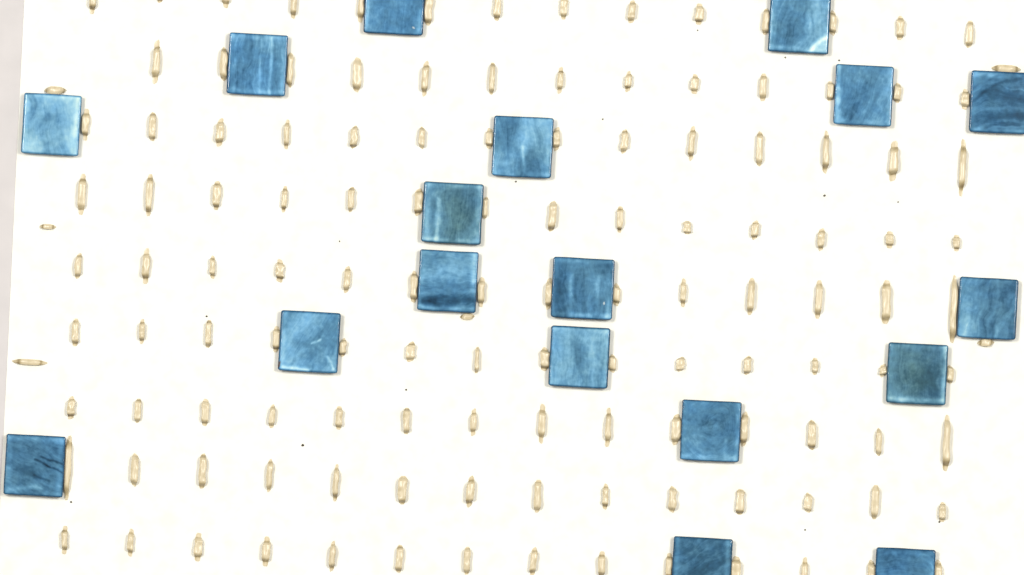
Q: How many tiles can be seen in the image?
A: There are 18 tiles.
